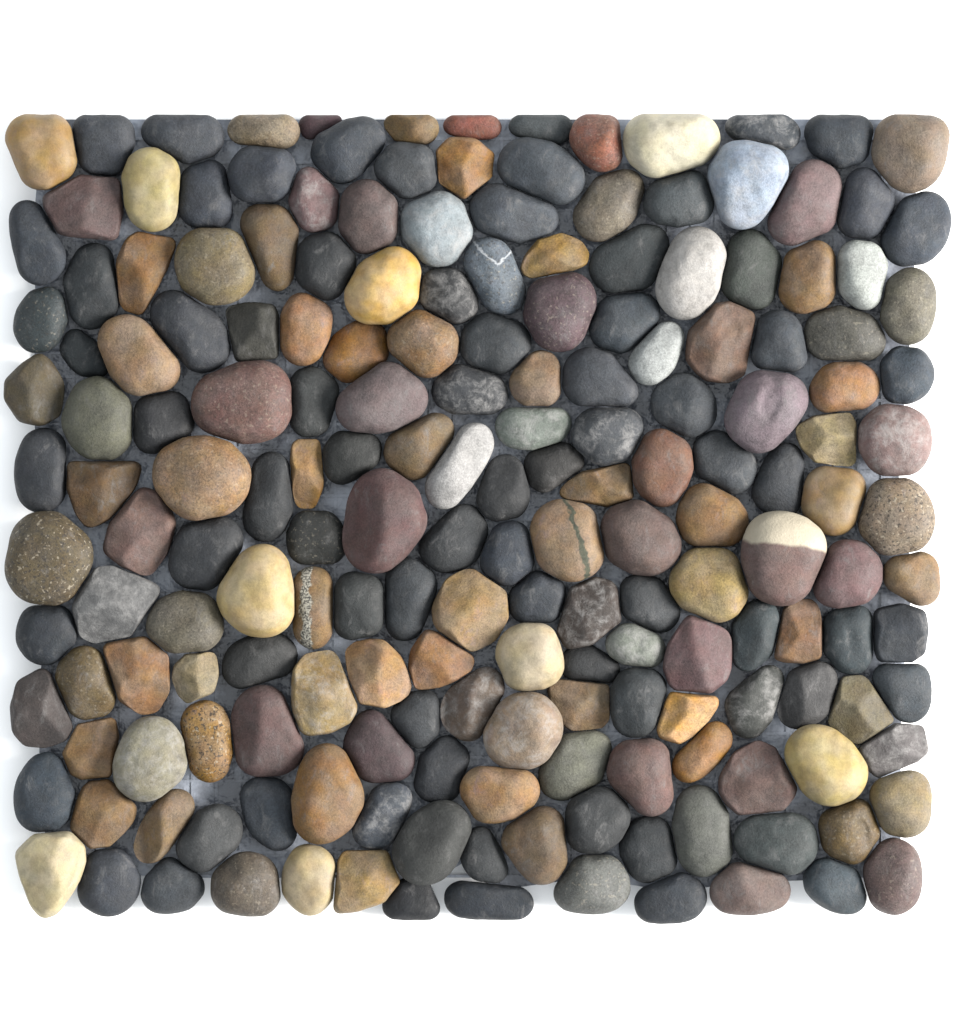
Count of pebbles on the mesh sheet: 188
